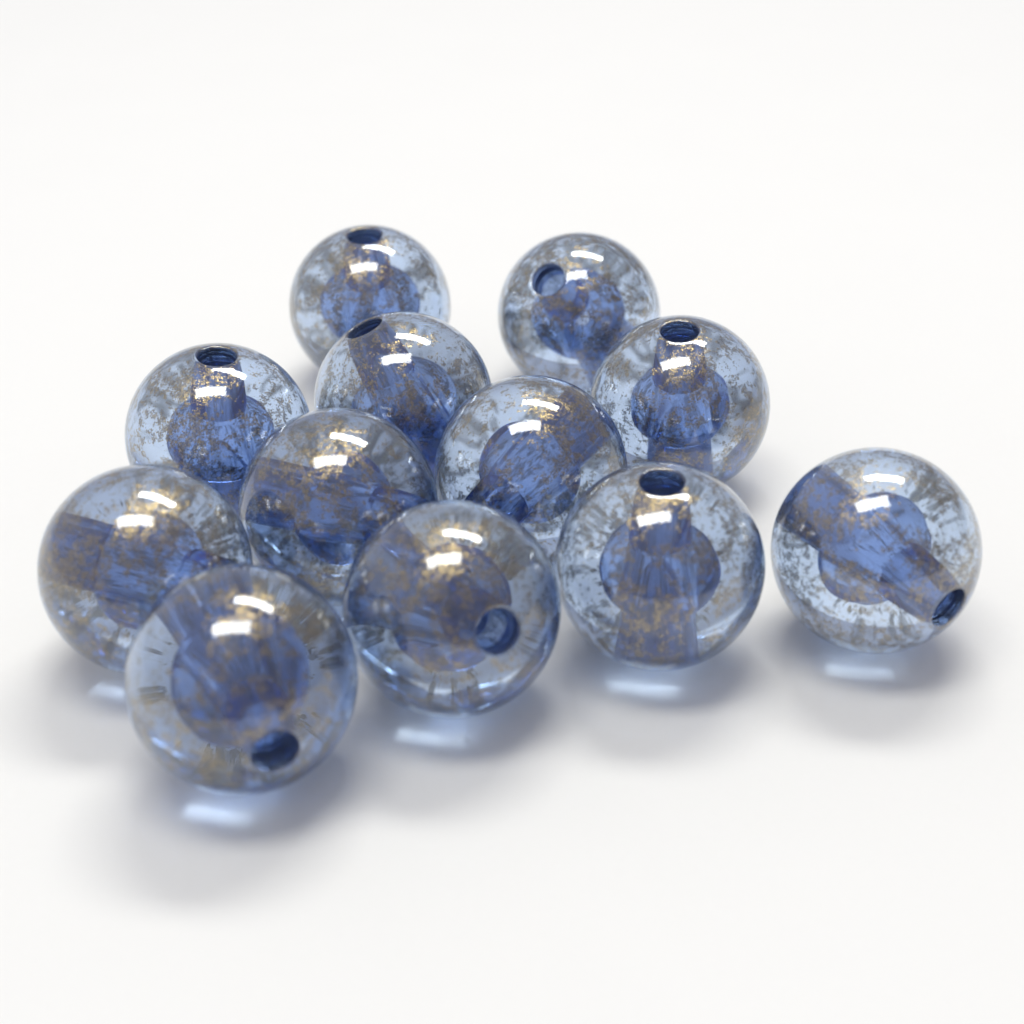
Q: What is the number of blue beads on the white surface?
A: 12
